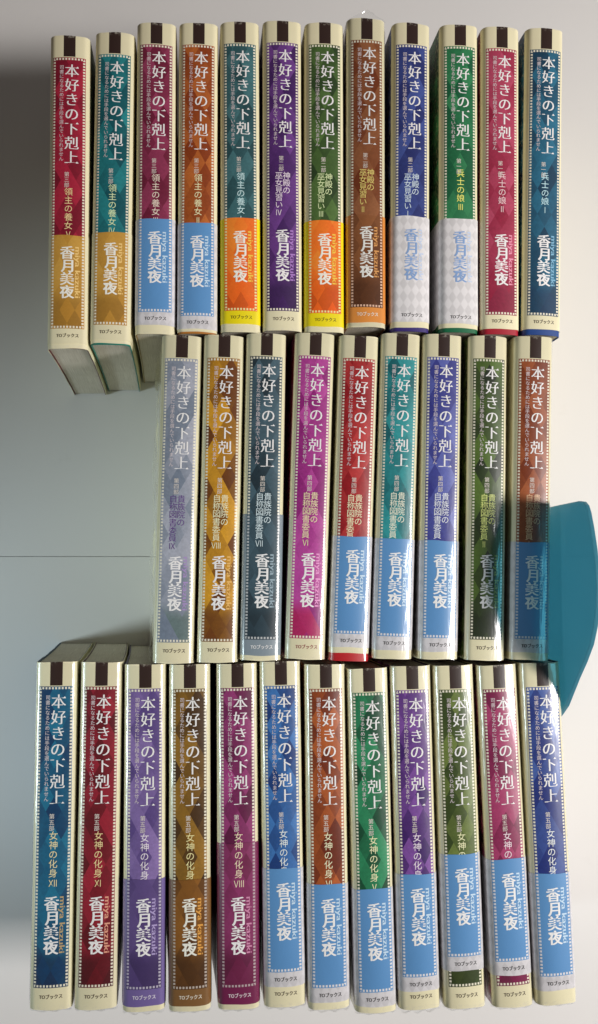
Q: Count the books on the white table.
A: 33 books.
